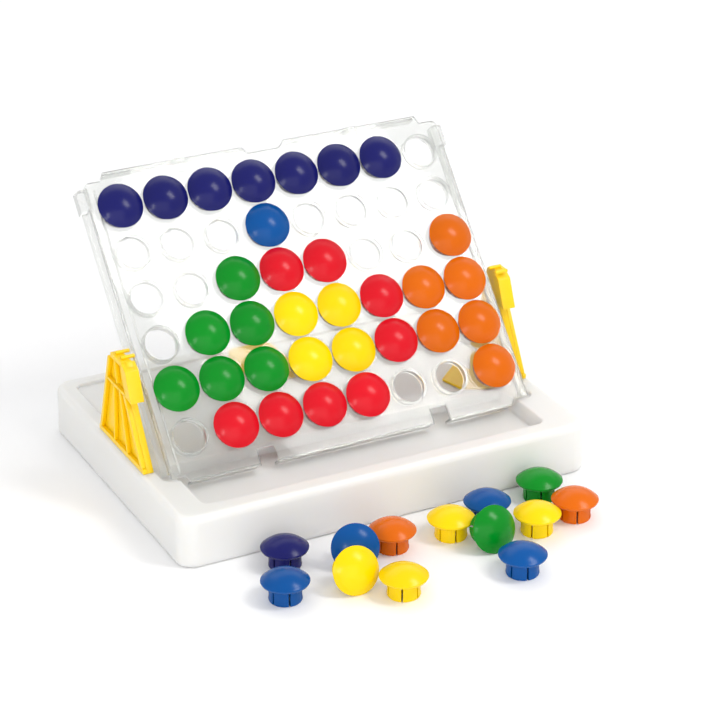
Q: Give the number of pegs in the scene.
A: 45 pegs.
